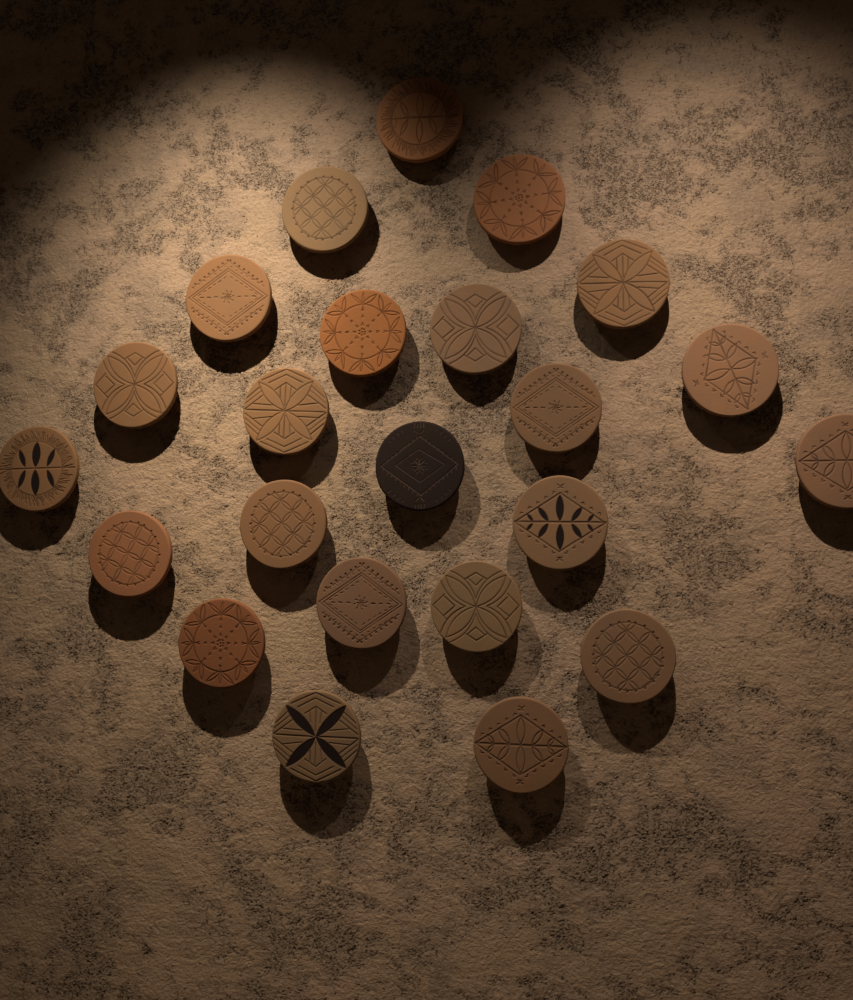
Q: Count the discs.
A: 23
